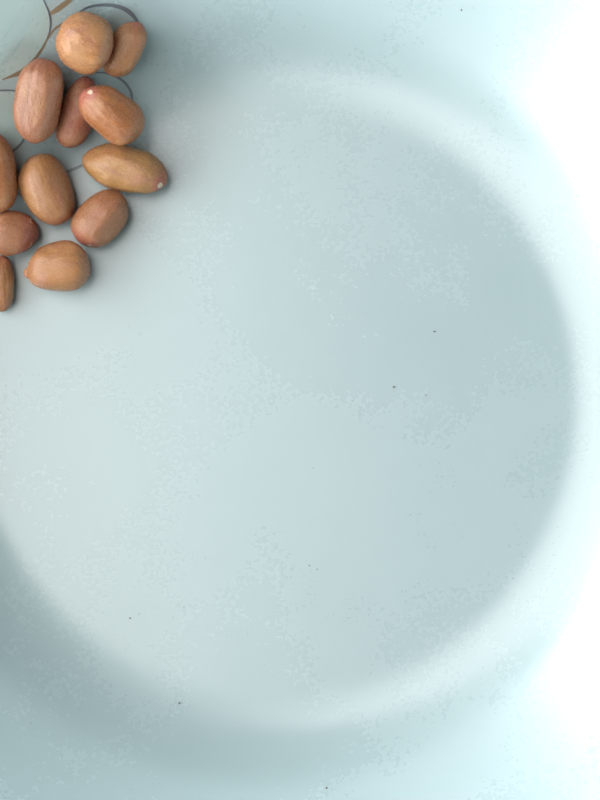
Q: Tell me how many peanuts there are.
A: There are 12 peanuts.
